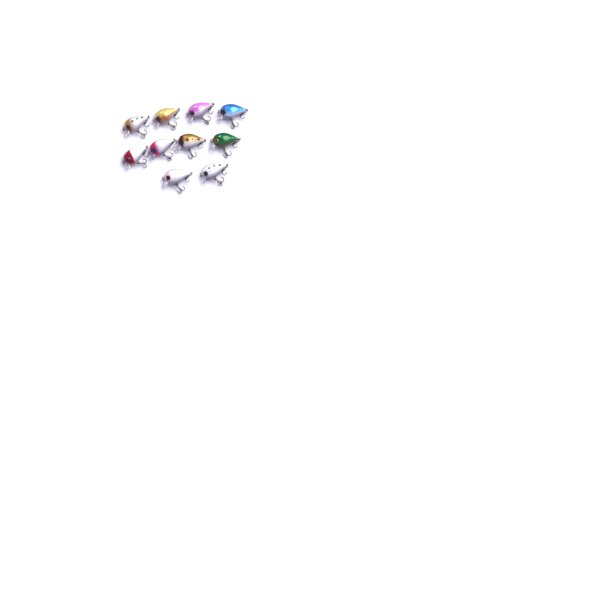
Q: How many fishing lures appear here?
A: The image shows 10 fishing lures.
